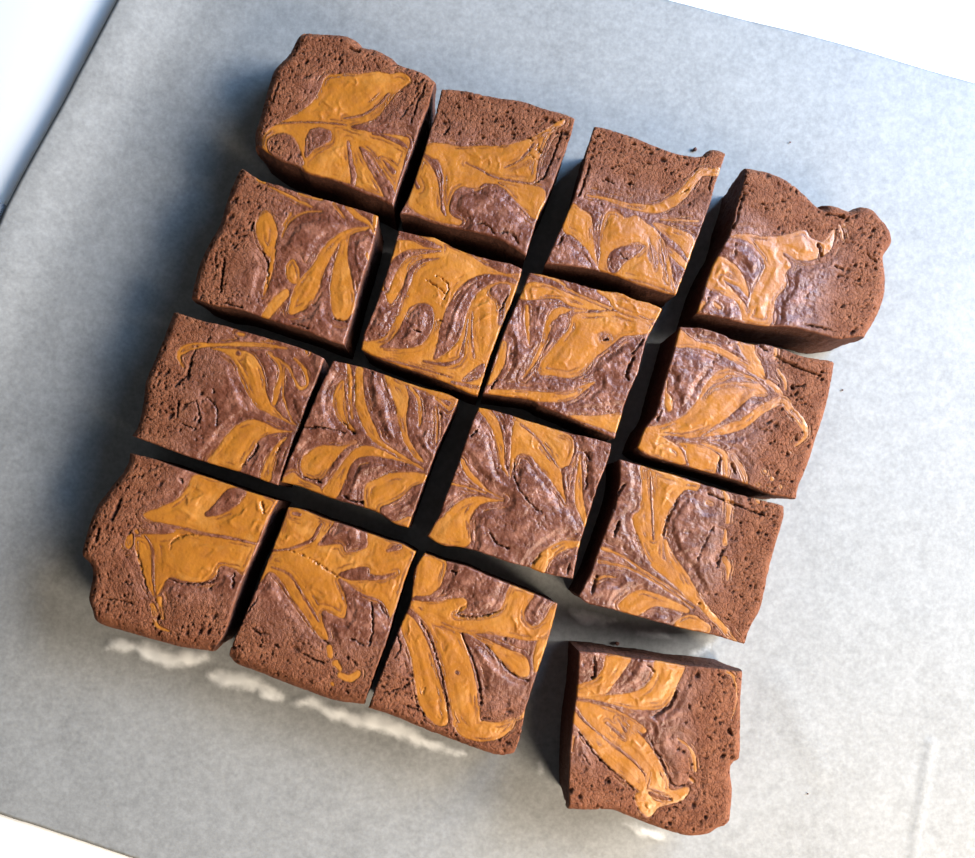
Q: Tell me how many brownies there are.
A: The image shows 16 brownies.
